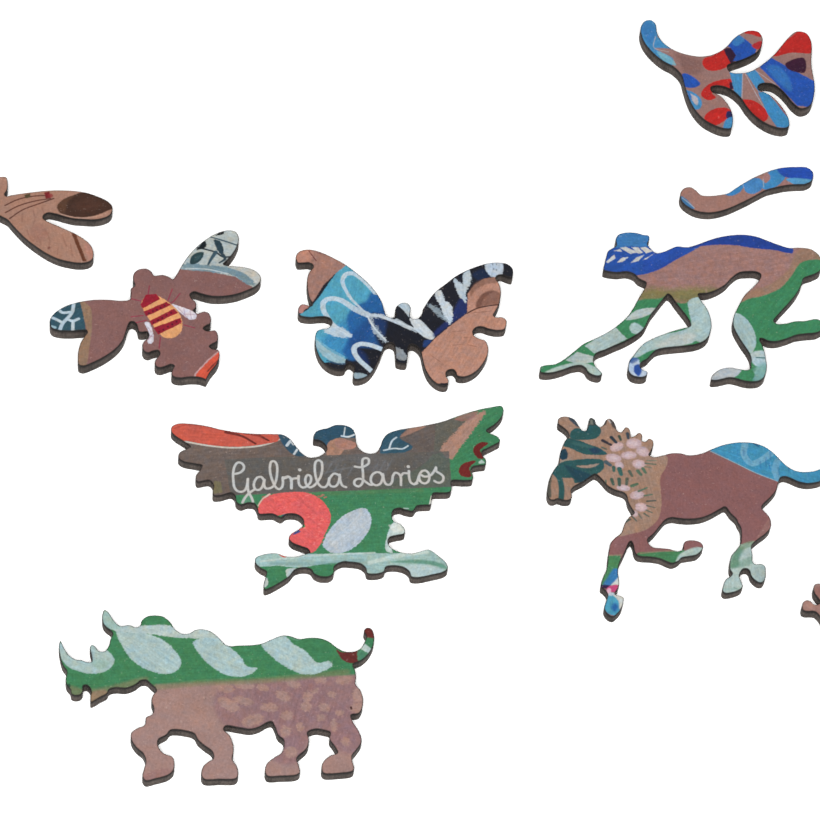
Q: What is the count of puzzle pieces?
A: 10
